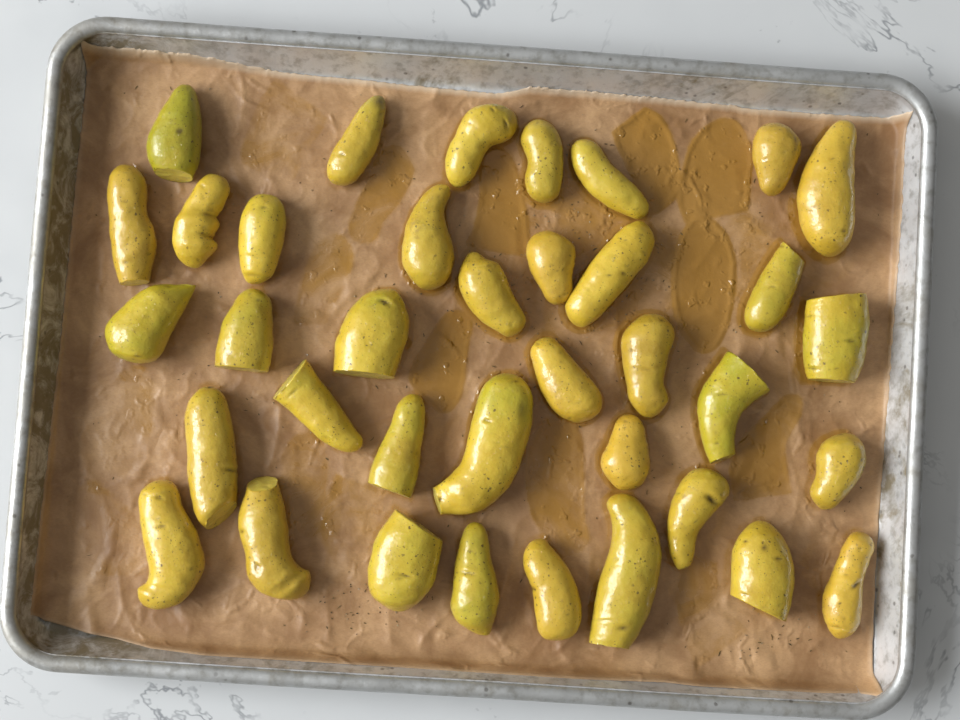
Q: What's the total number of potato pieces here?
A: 37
